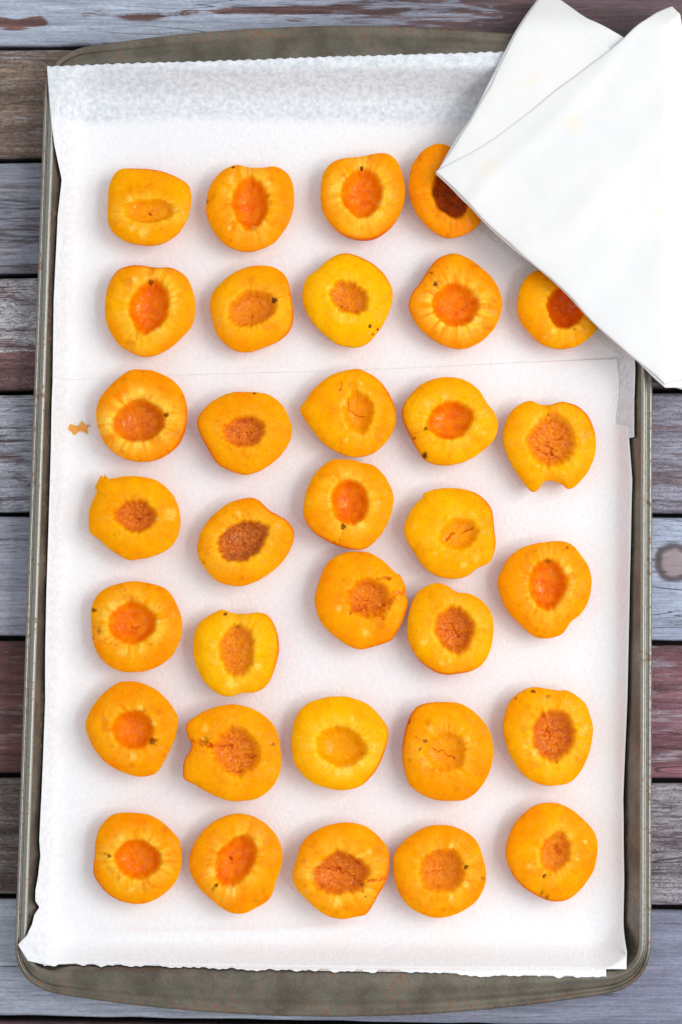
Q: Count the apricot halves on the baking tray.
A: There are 33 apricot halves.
